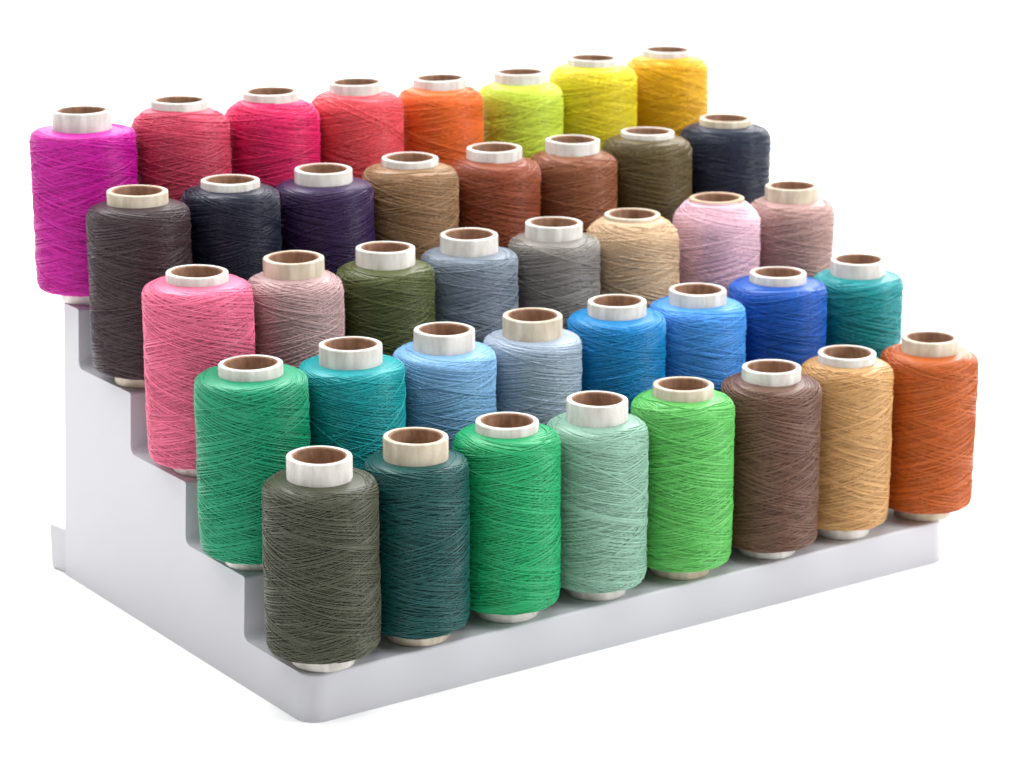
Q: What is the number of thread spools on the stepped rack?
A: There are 40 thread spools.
